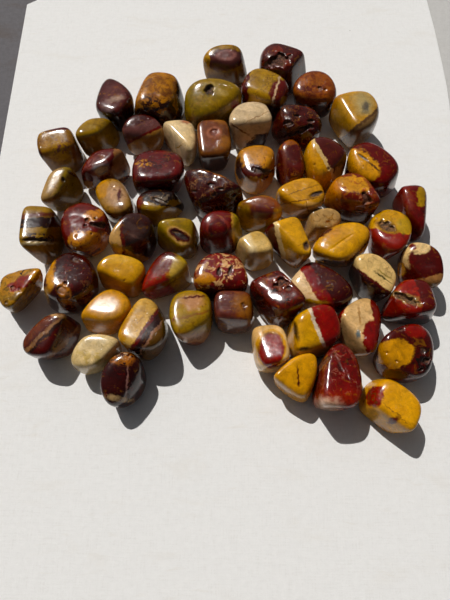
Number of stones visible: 63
